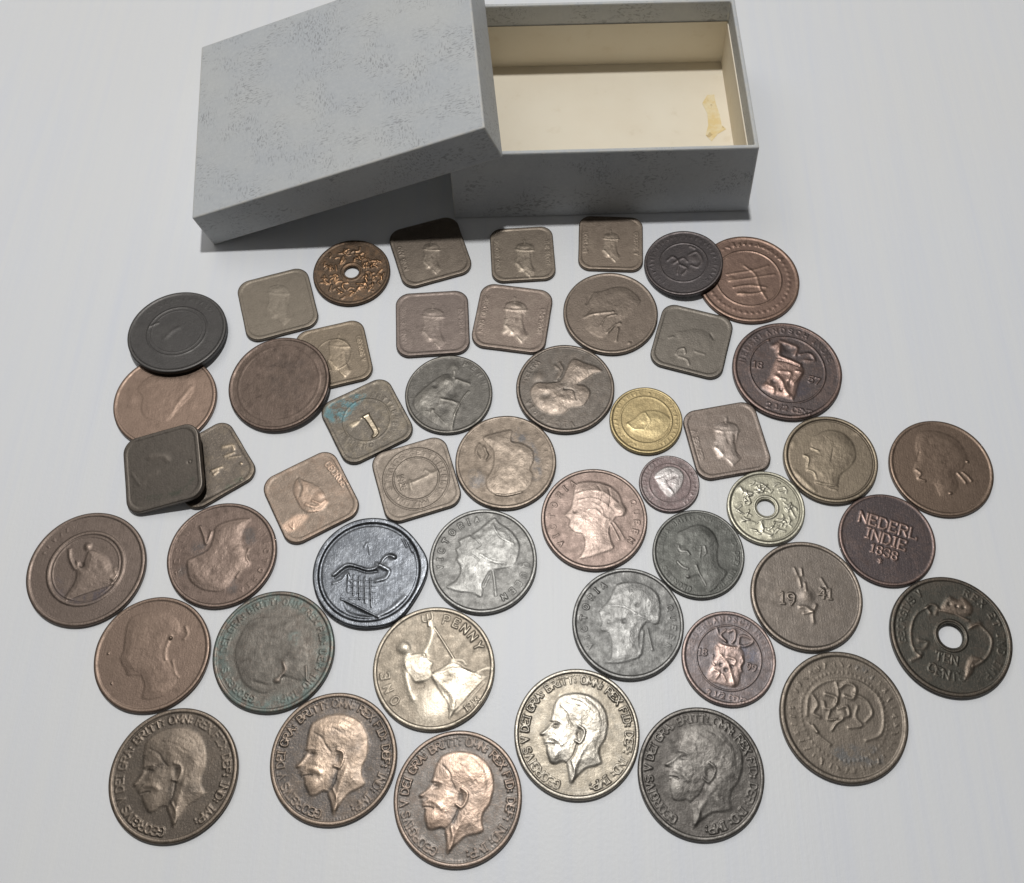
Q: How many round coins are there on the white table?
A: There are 36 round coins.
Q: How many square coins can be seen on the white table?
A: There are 14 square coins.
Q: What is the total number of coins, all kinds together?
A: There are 50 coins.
